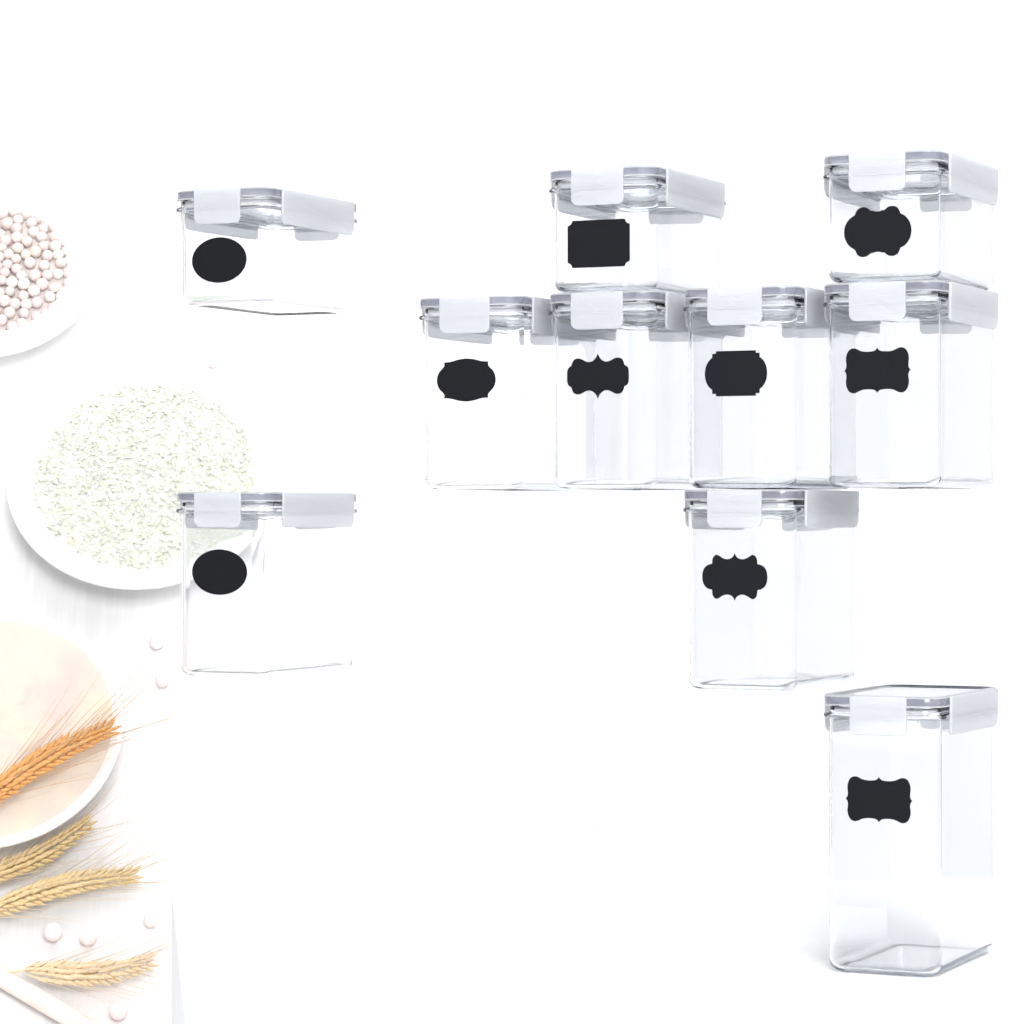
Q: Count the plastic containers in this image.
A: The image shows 10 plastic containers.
